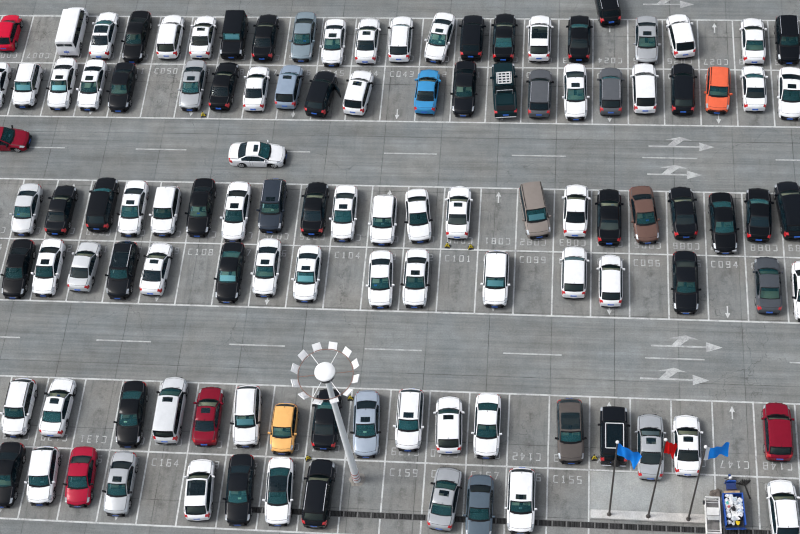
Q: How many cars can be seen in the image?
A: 112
